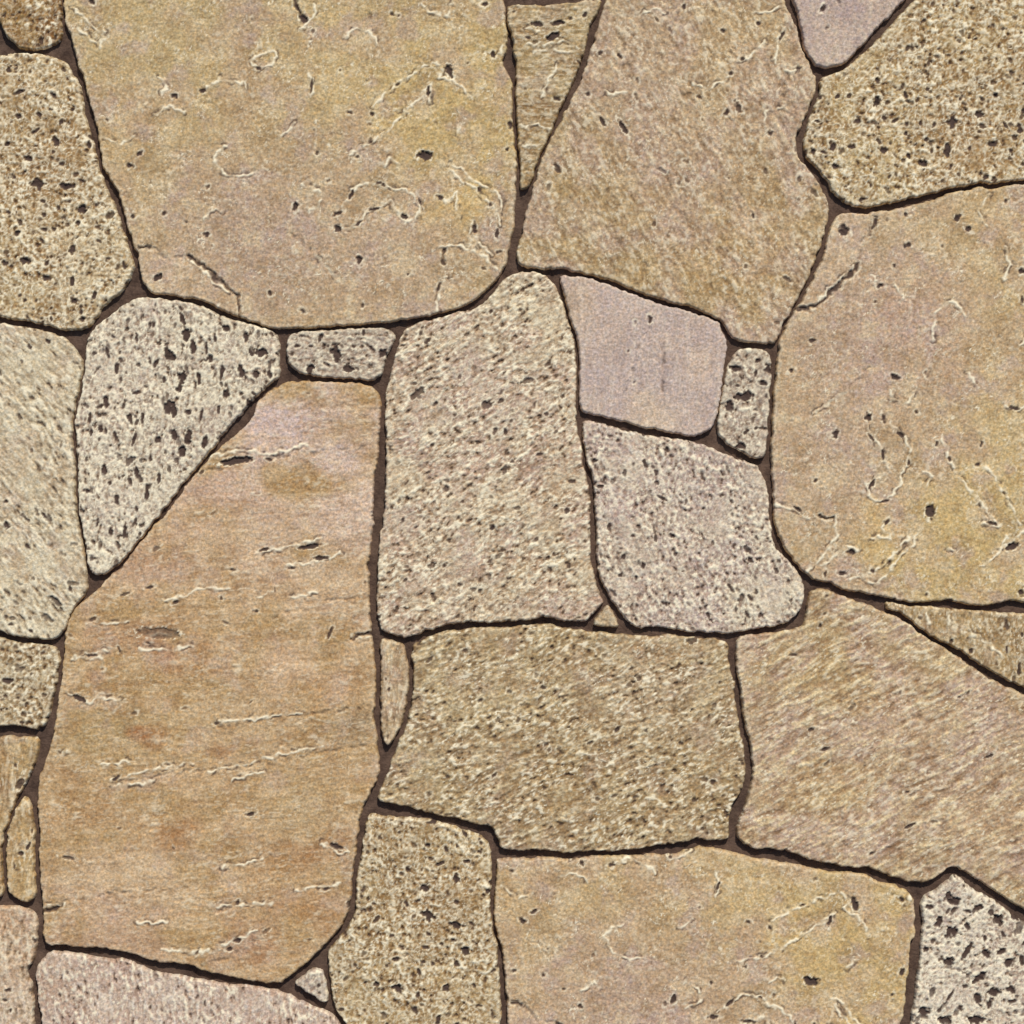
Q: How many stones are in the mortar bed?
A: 30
